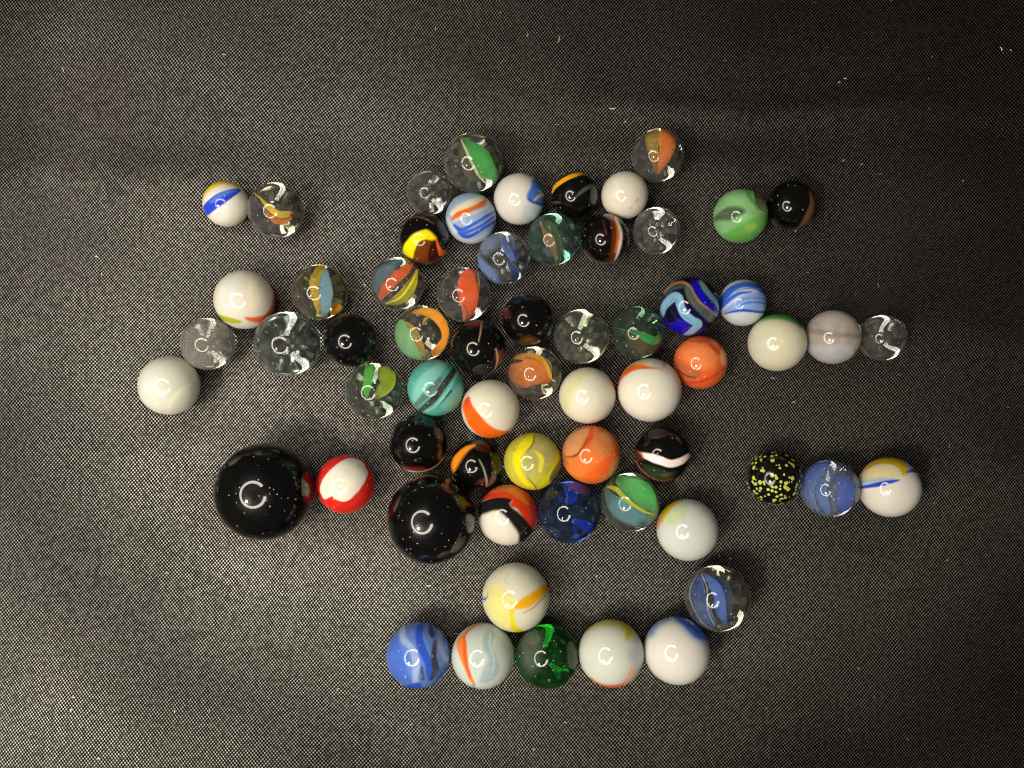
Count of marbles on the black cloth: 63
